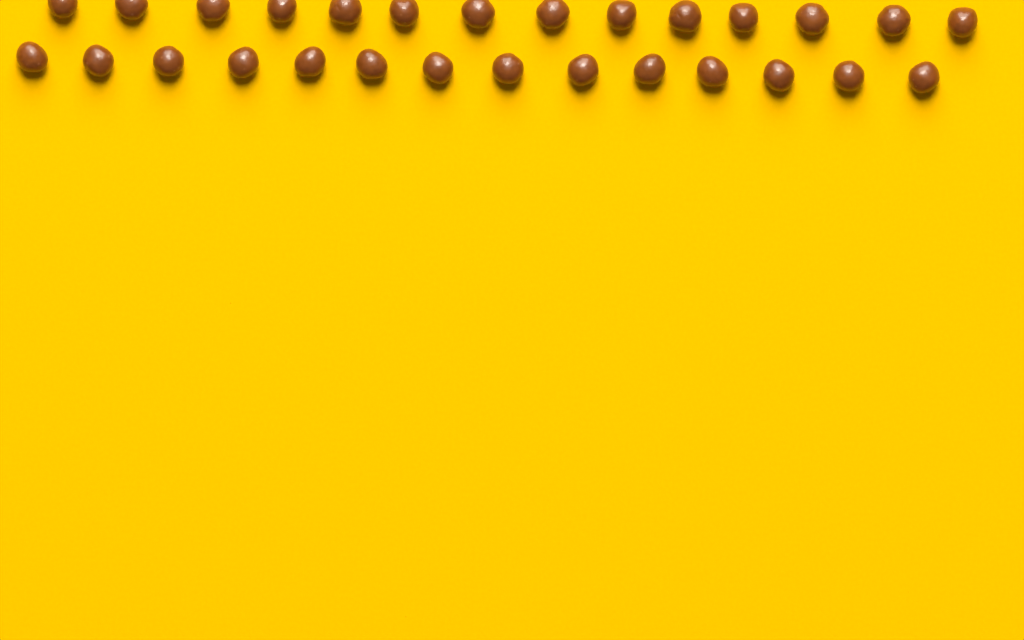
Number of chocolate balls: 28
